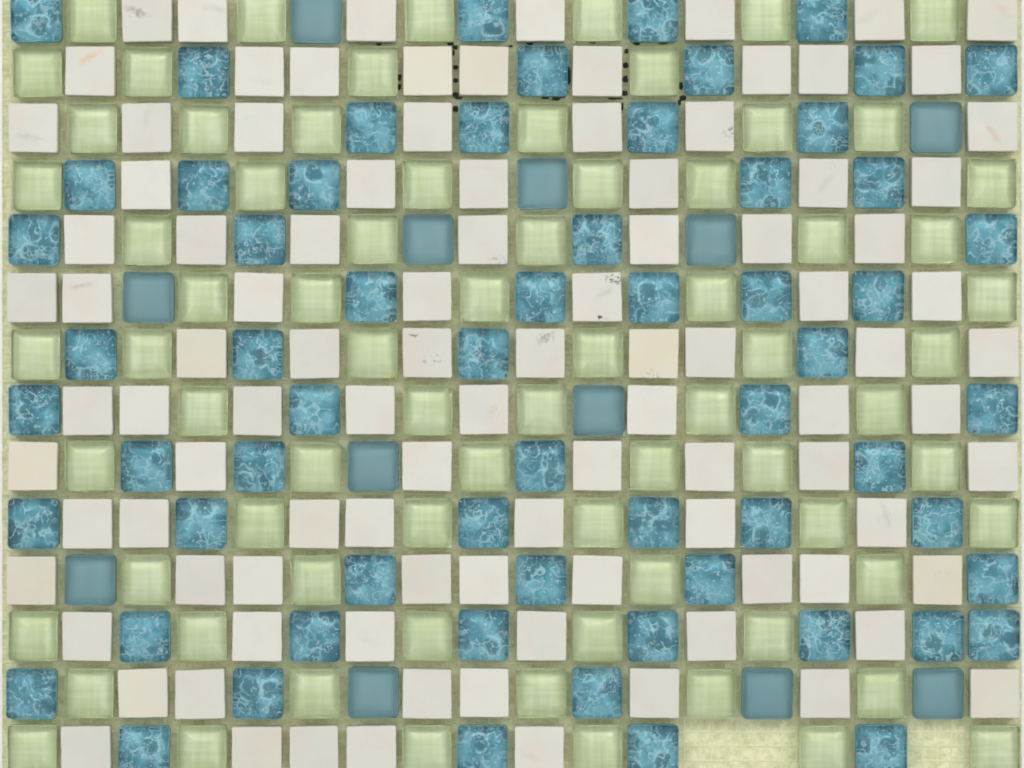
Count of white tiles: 100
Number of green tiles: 74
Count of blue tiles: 75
